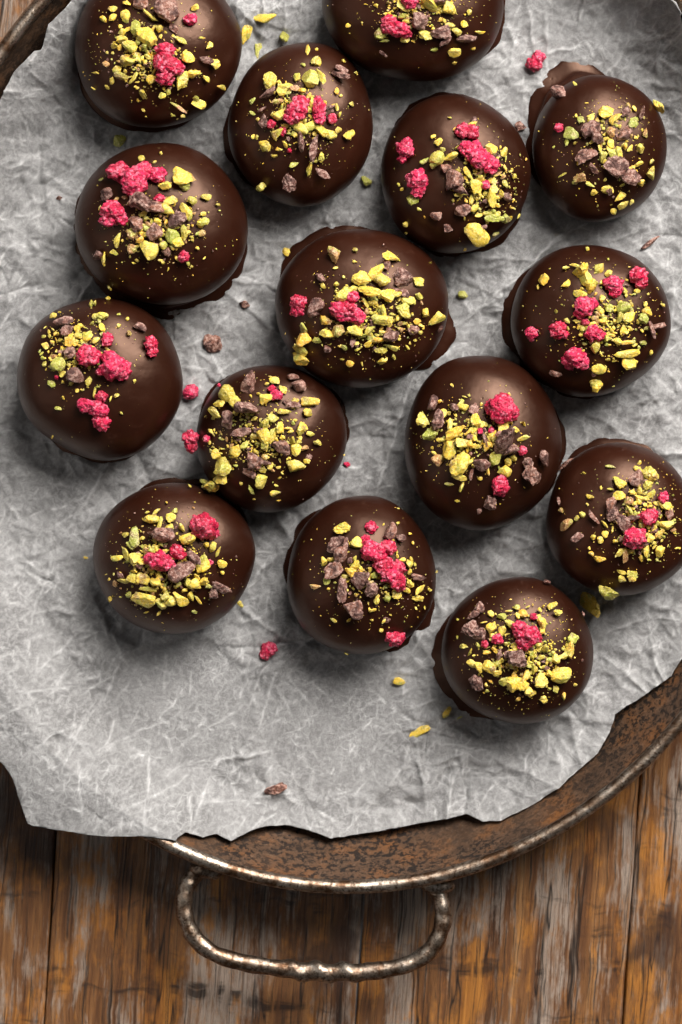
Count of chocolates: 15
